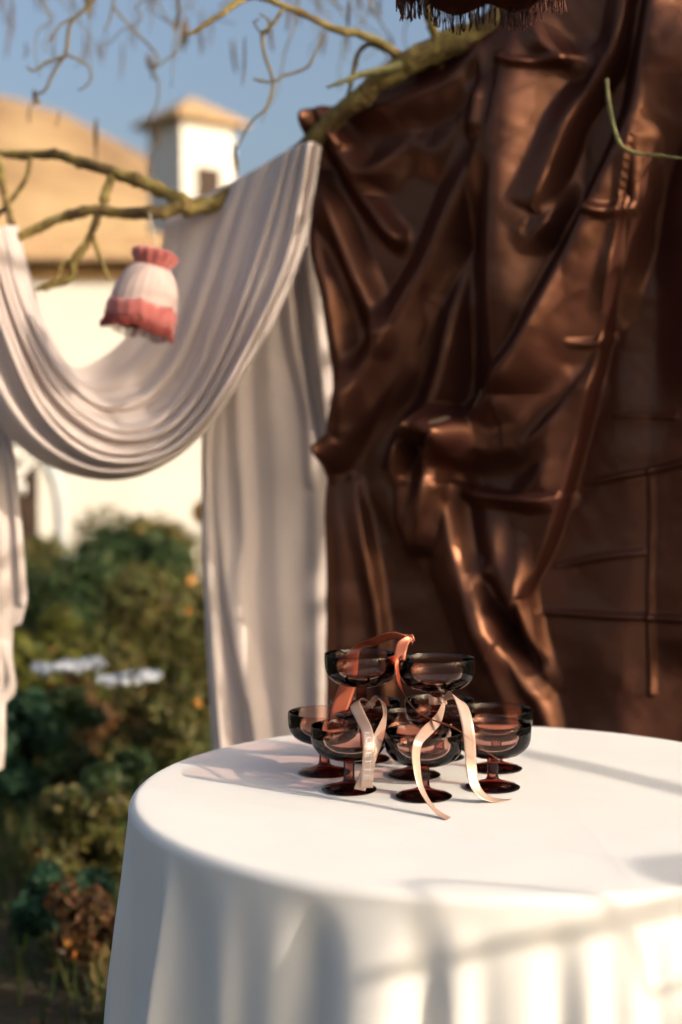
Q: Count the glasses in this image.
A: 10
